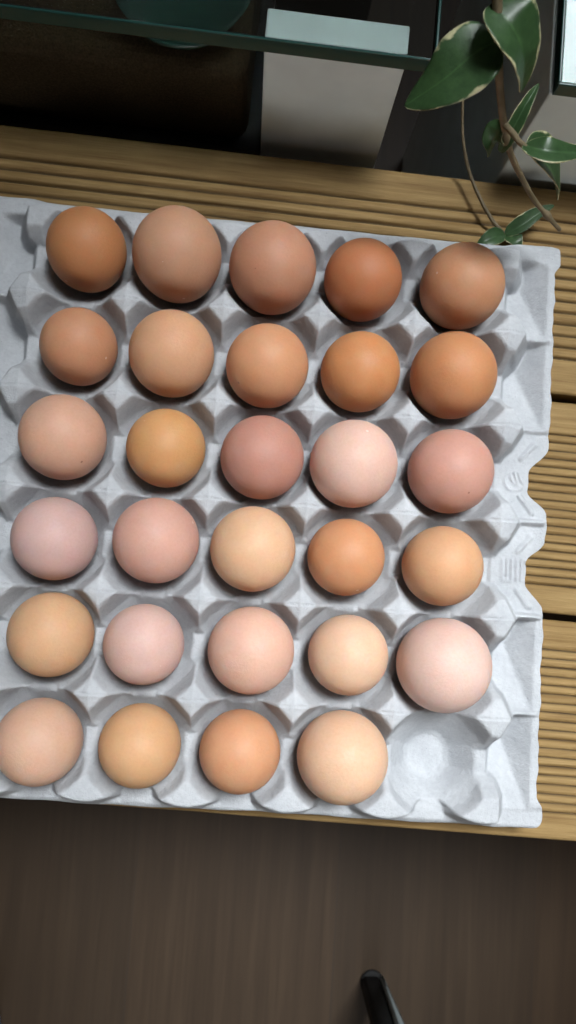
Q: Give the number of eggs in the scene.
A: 29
